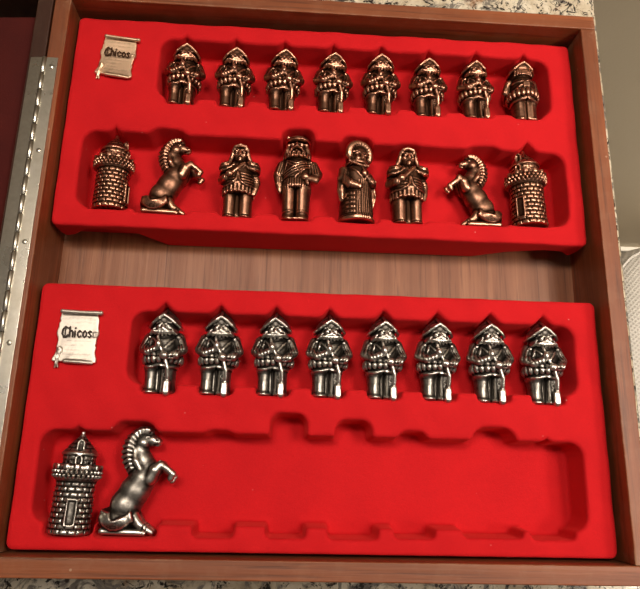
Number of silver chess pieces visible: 10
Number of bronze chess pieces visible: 16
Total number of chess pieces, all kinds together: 26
